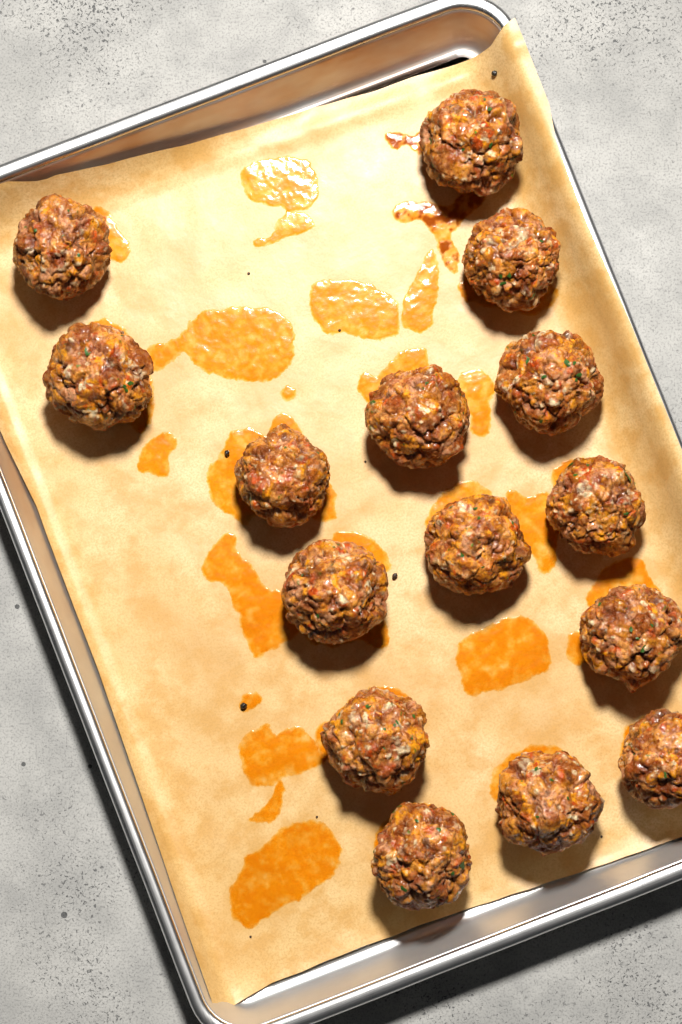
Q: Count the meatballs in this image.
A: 15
